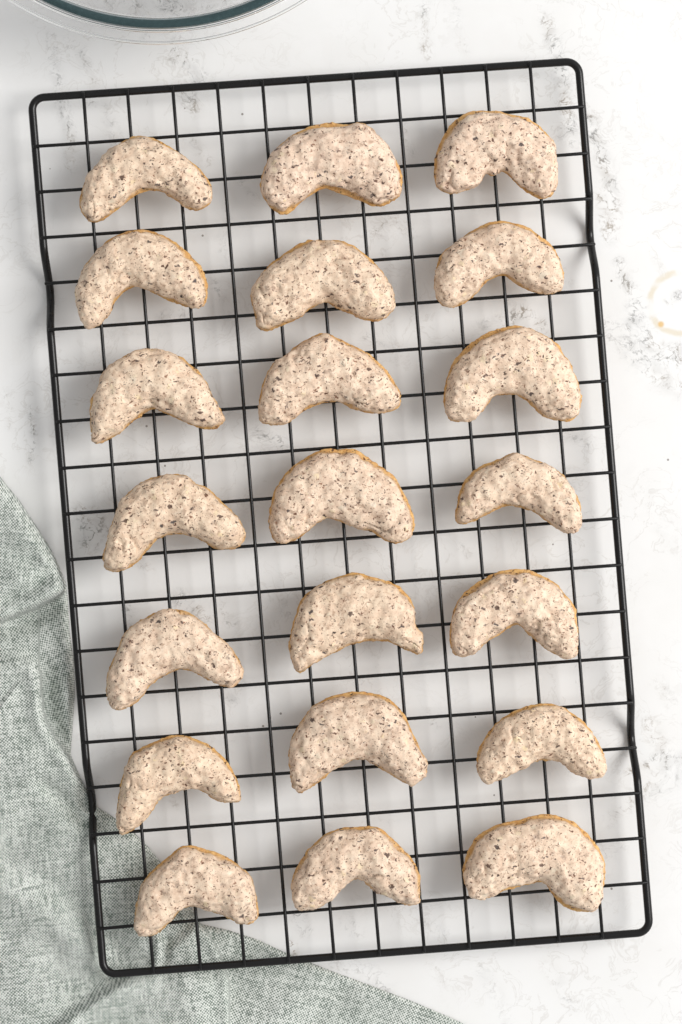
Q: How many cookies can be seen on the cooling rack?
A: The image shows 21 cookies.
